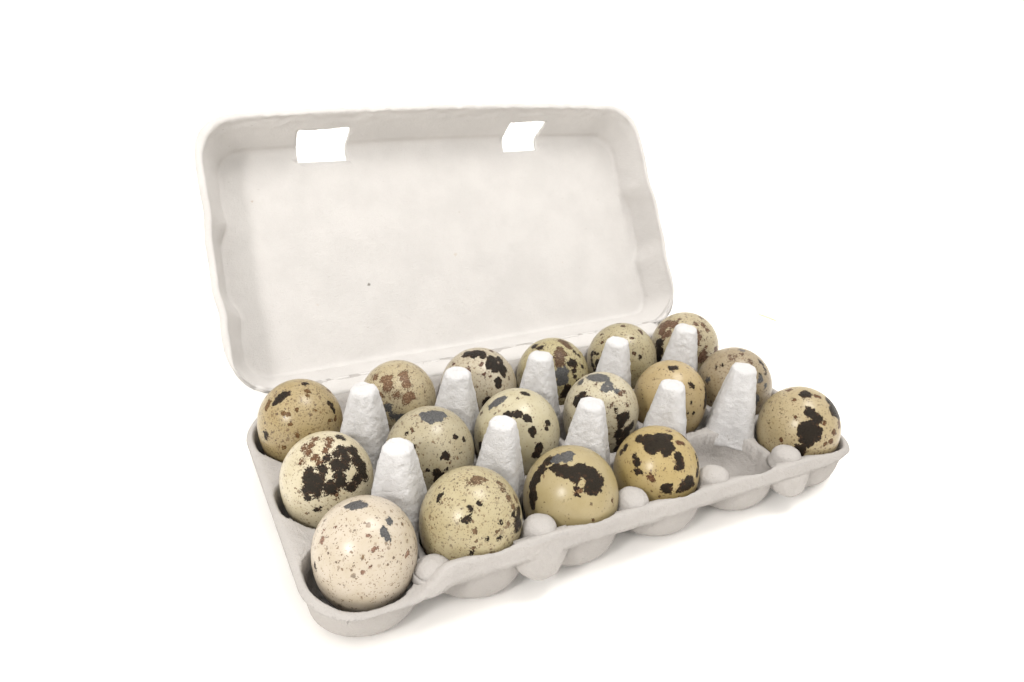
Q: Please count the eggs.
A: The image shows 17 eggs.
